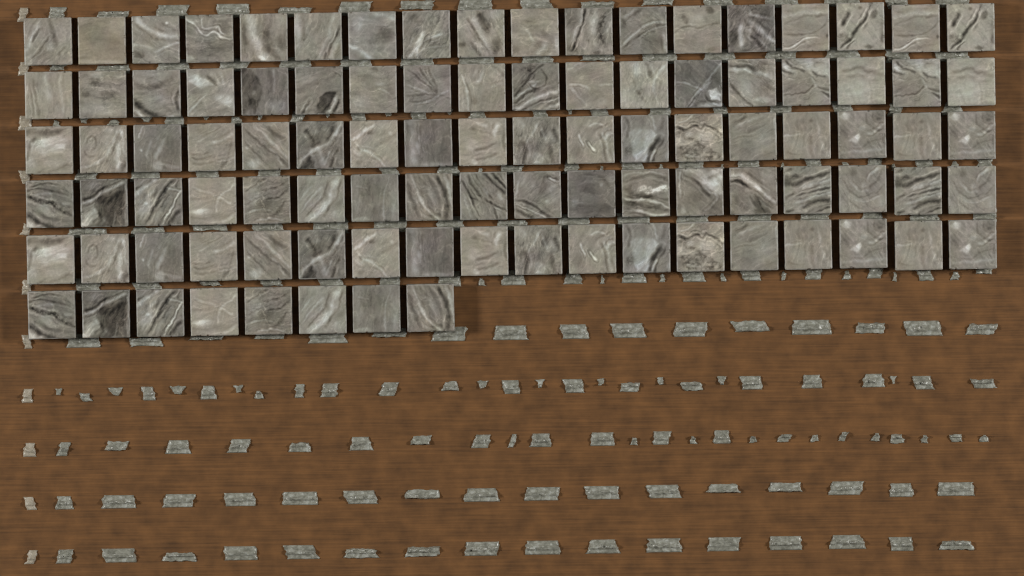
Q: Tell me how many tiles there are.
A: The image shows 98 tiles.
